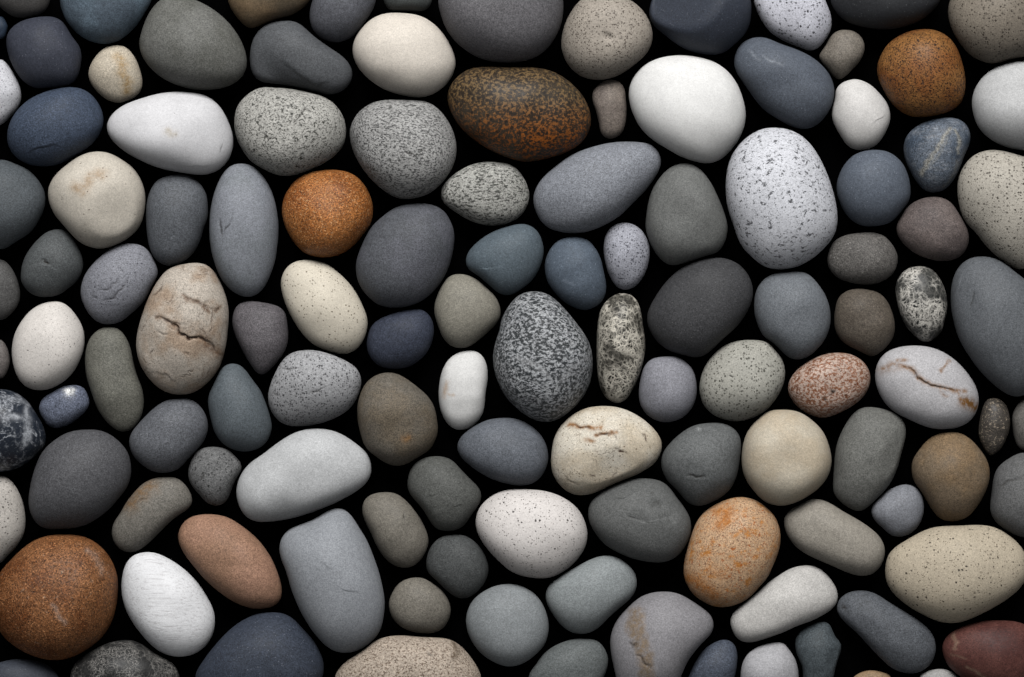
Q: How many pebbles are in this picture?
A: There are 121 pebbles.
